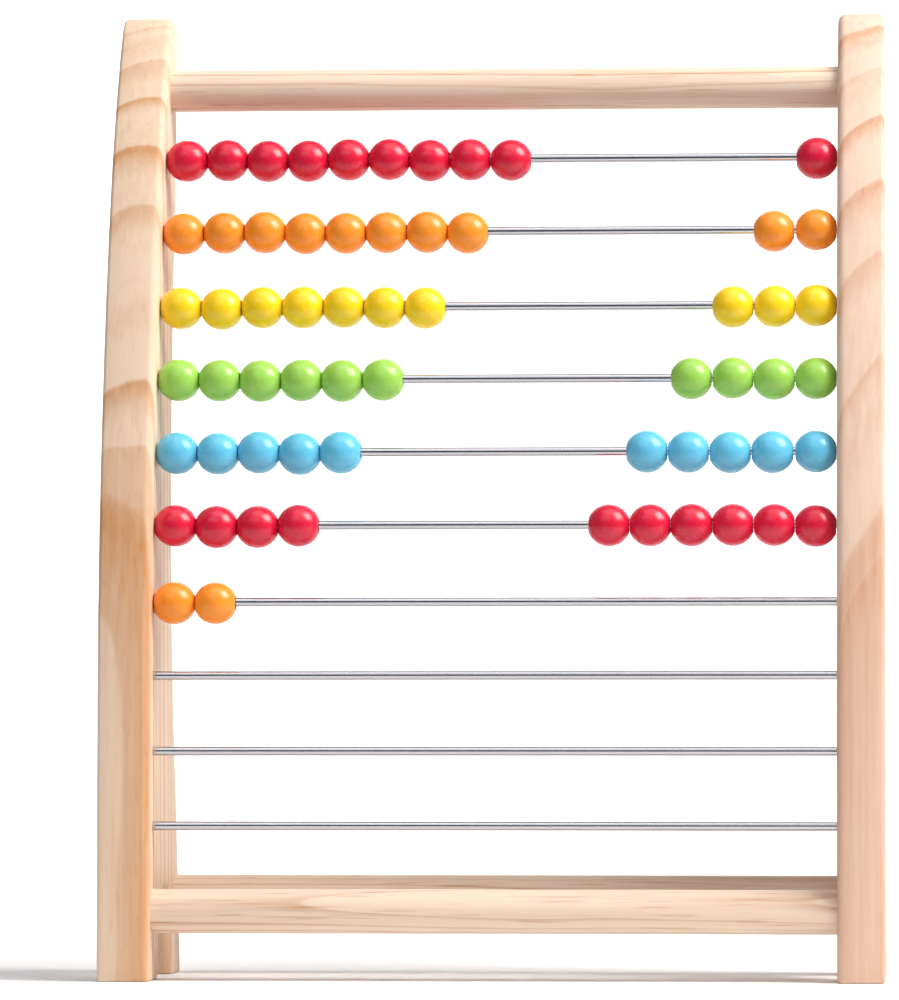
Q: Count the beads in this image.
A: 62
